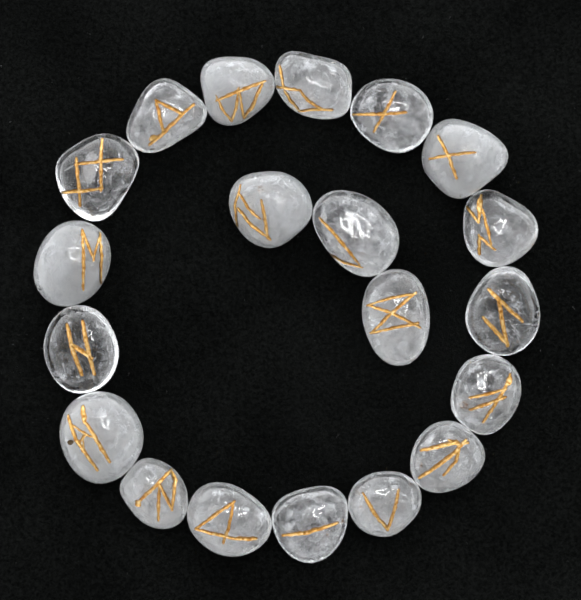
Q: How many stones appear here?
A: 20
